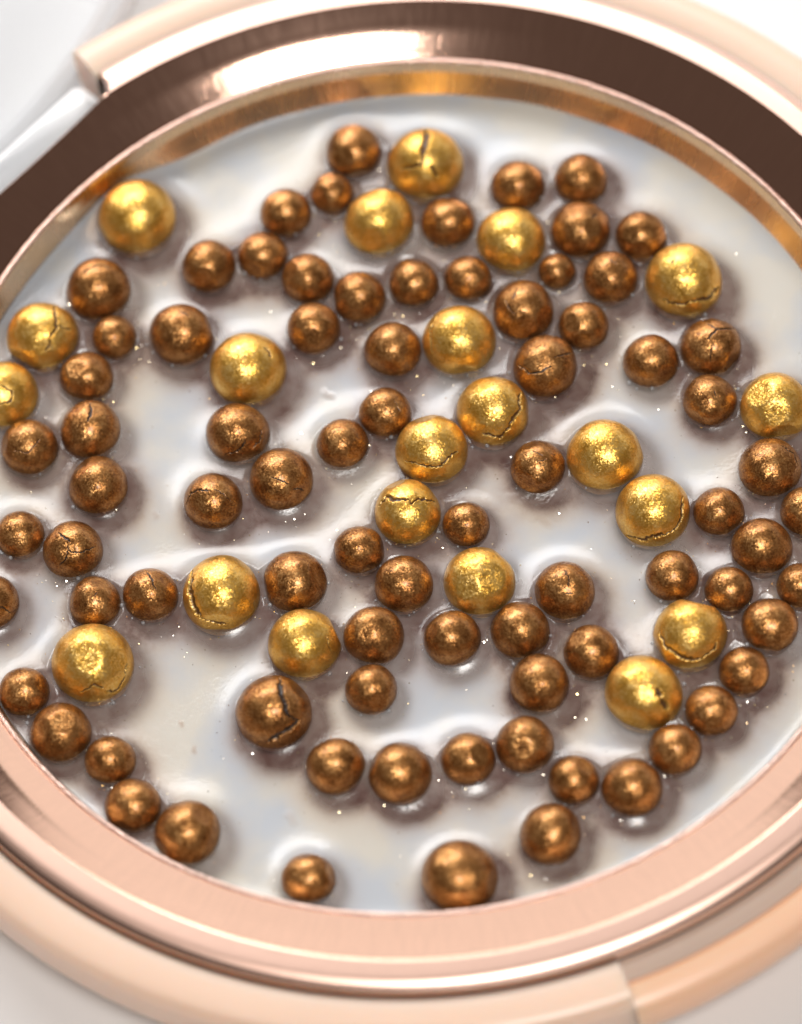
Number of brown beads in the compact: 79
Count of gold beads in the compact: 21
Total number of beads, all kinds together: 100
